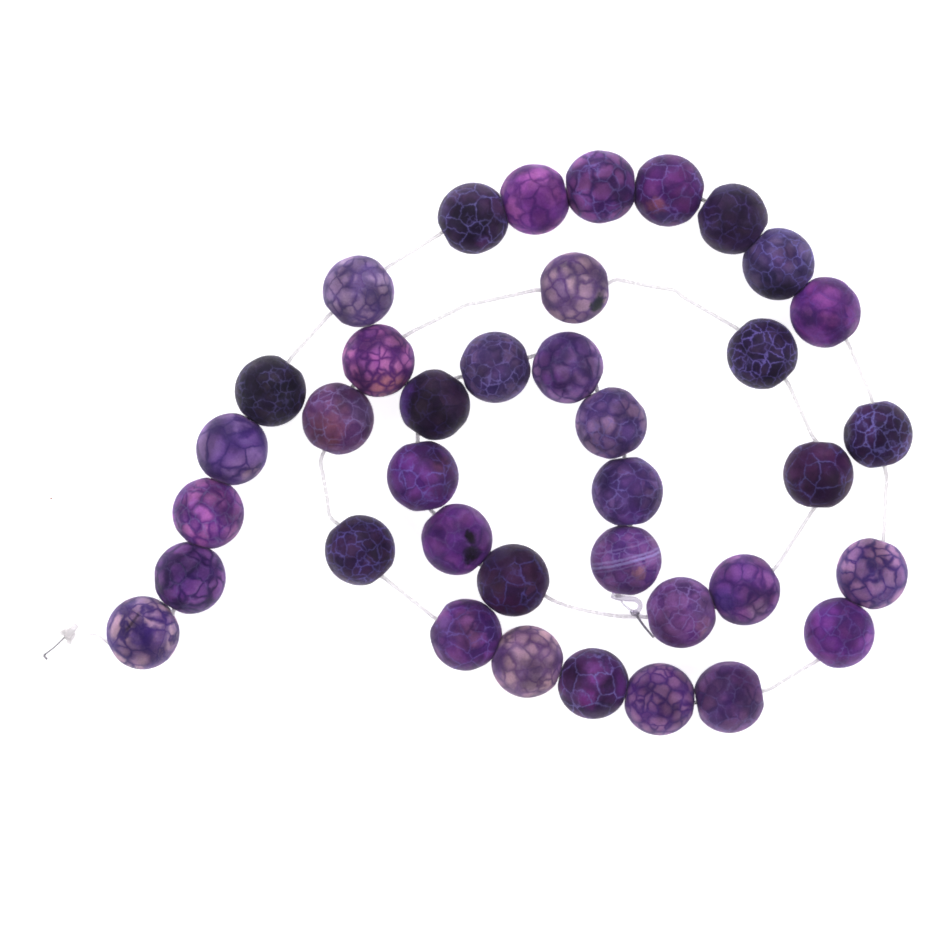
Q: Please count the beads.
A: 38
